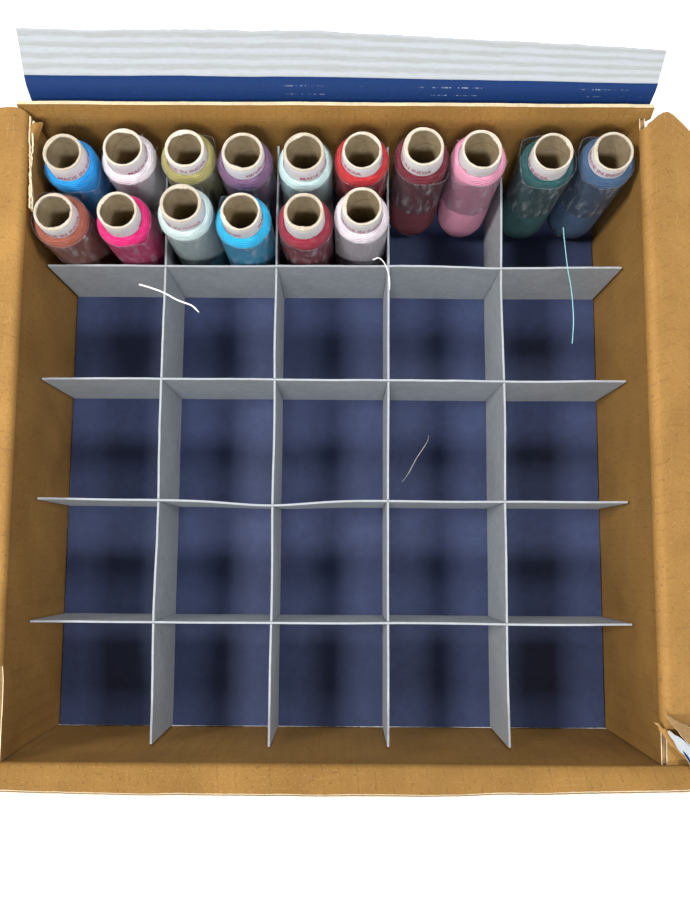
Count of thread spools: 16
